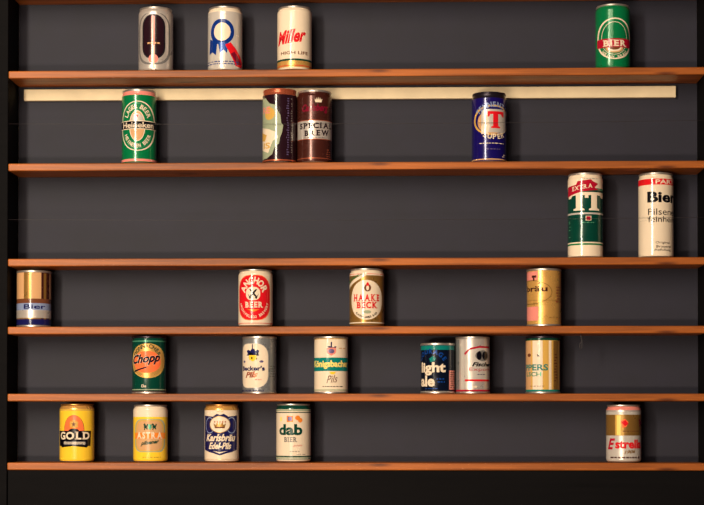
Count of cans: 25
